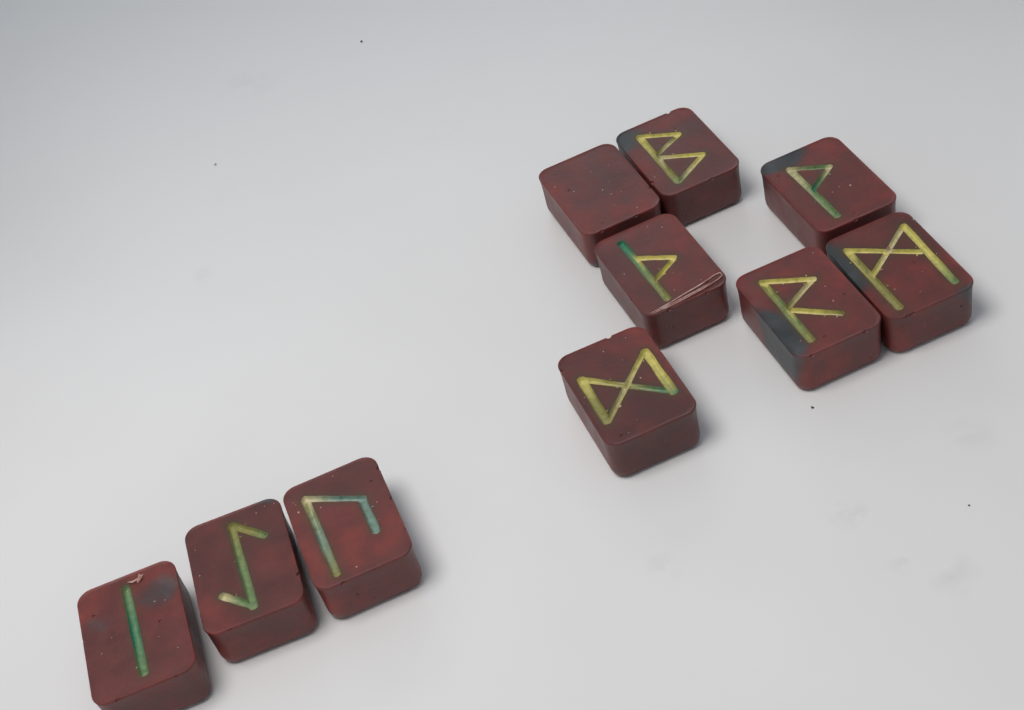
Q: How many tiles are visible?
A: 10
